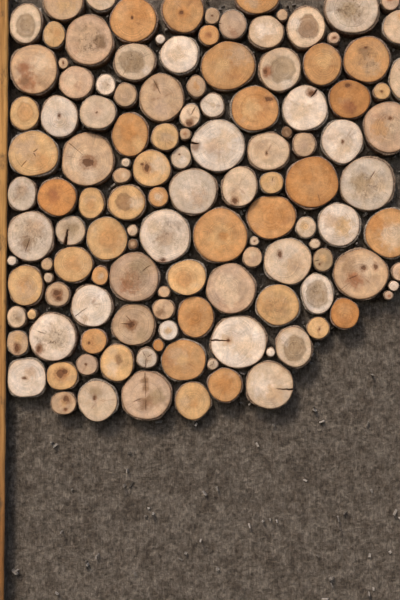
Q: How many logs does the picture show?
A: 129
